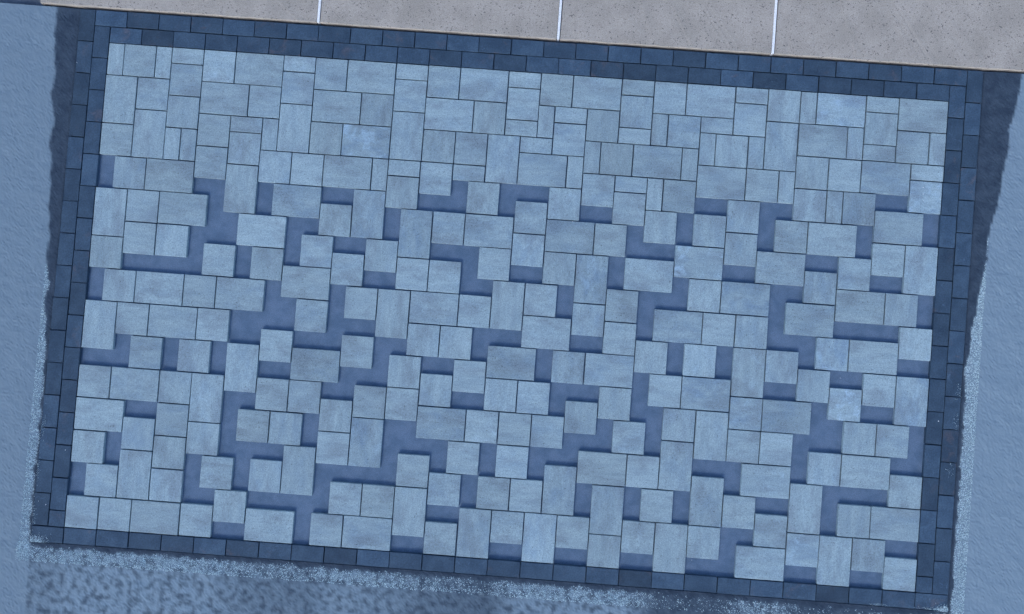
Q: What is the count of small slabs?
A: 37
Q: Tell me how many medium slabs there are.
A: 170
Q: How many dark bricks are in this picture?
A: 145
